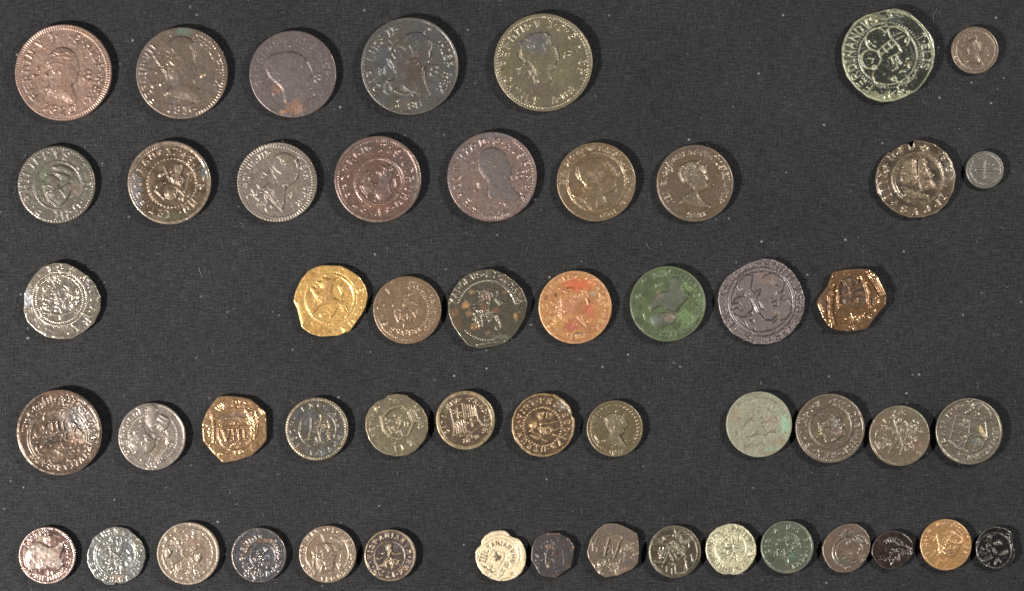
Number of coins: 52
